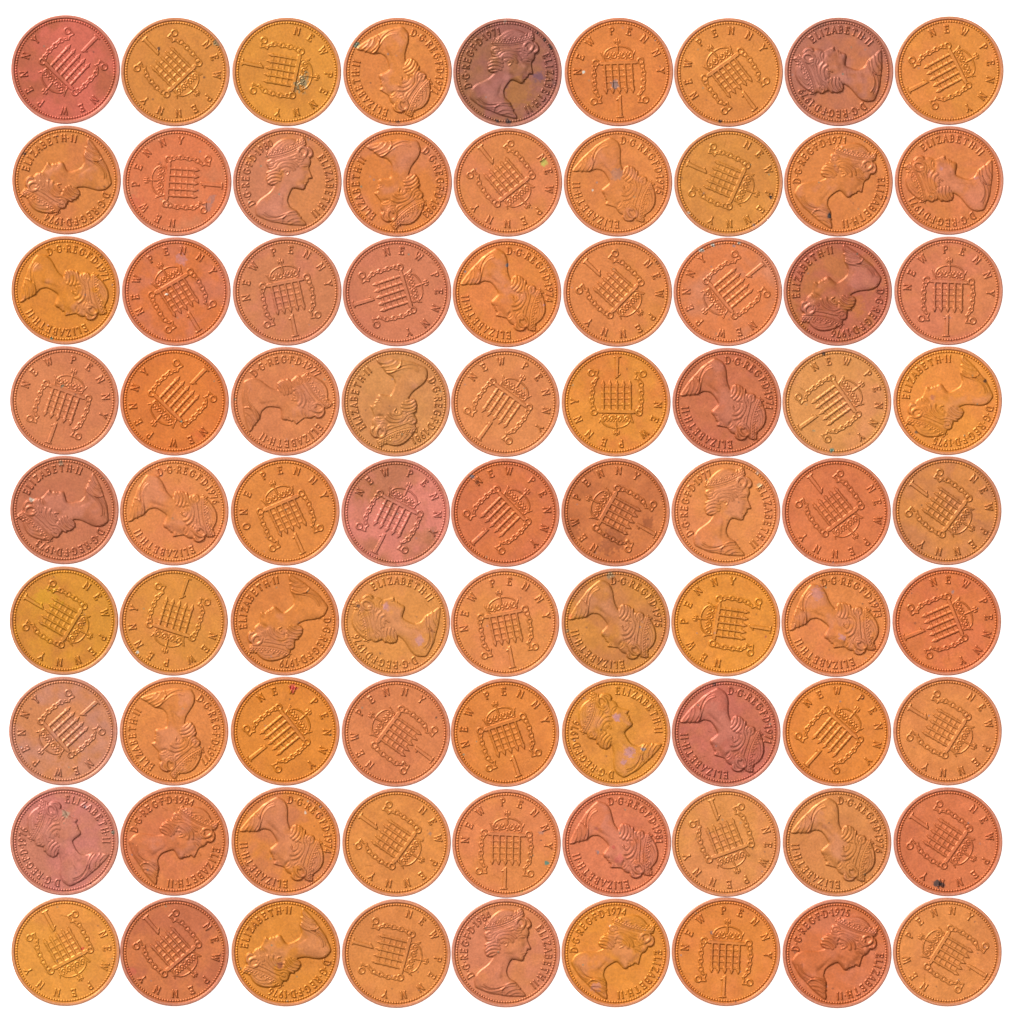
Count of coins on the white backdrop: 81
